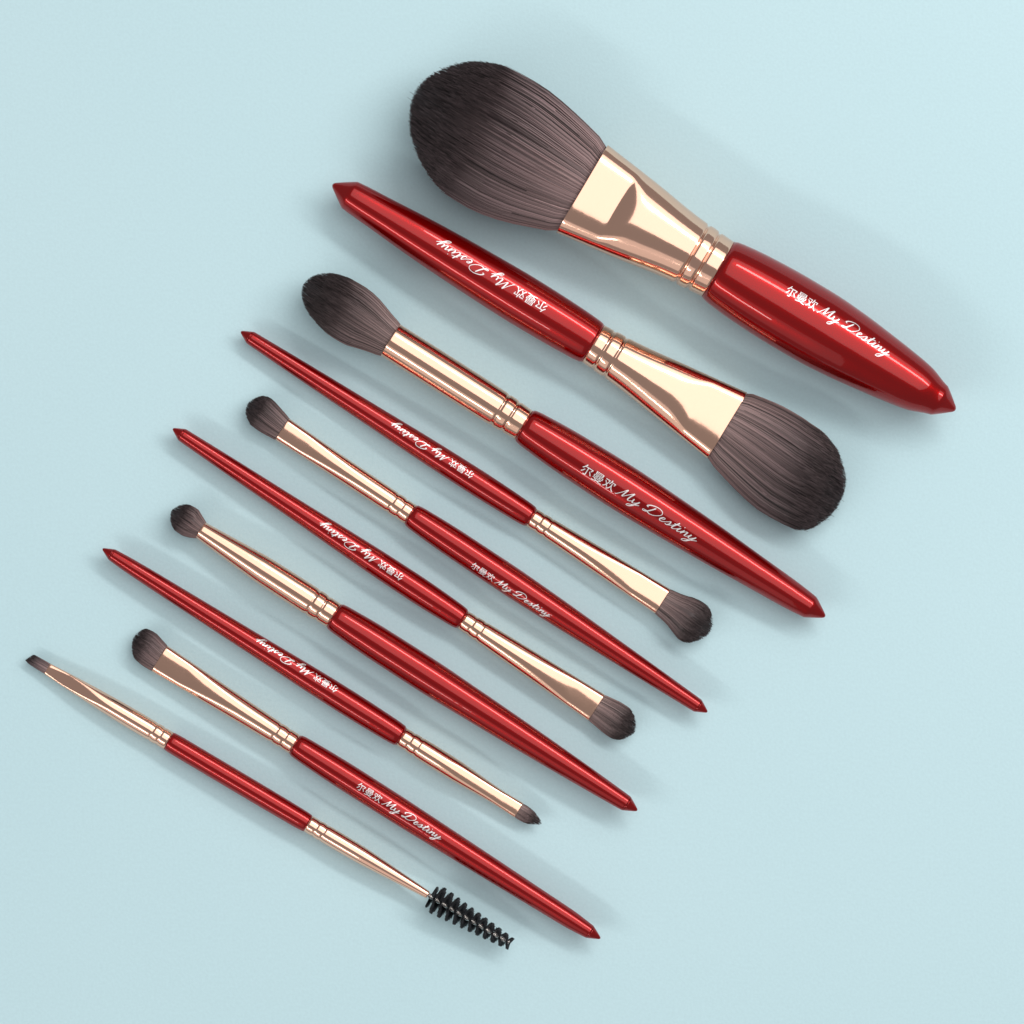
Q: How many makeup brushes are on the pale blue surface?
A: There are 10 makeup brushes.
